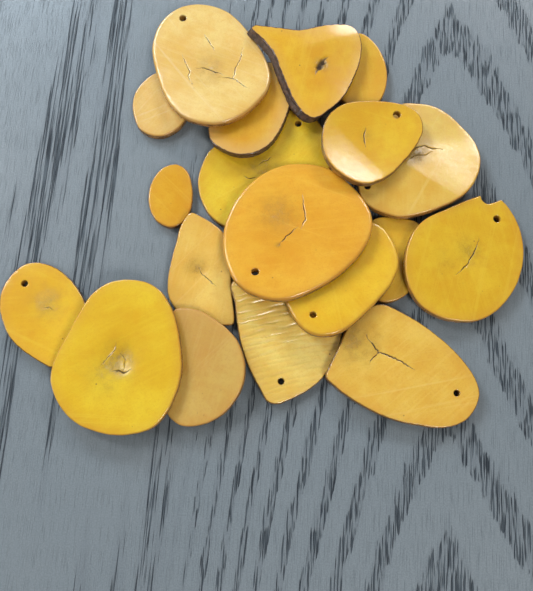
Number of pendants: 19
